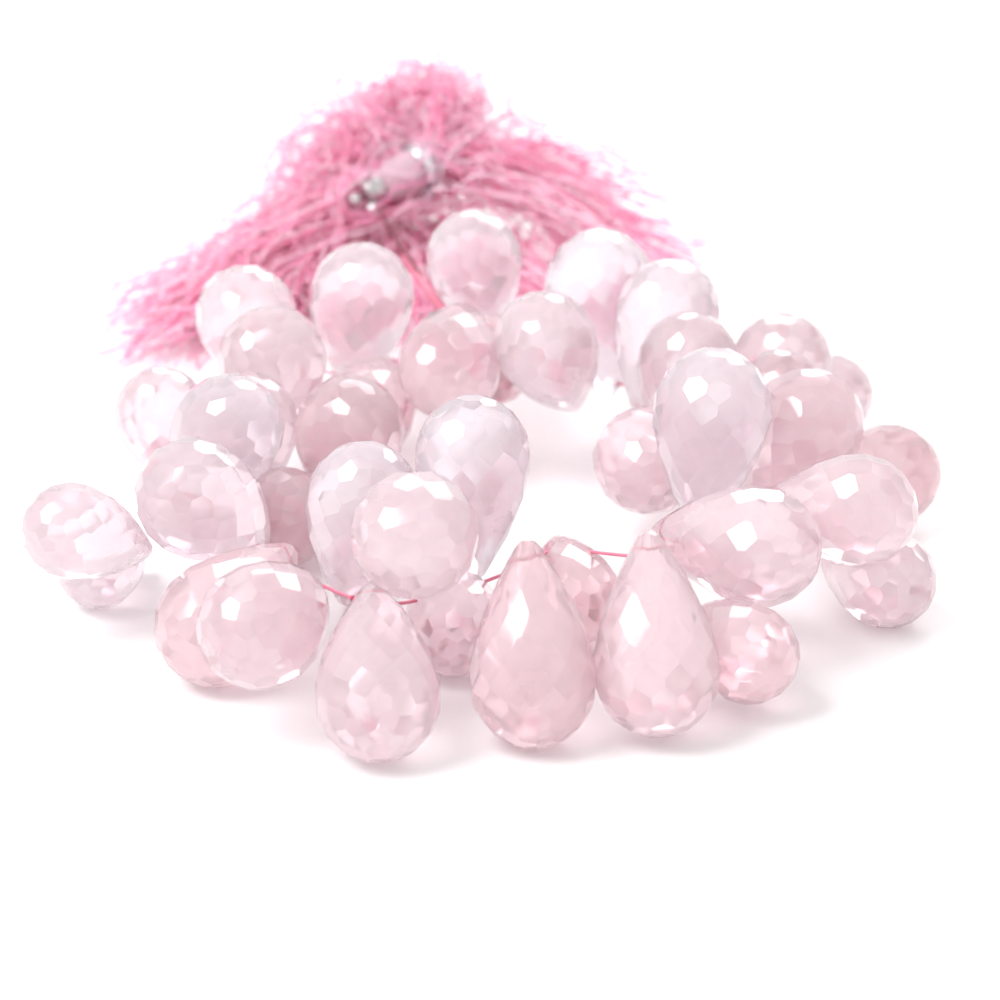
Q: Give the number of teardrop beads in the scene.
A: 40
